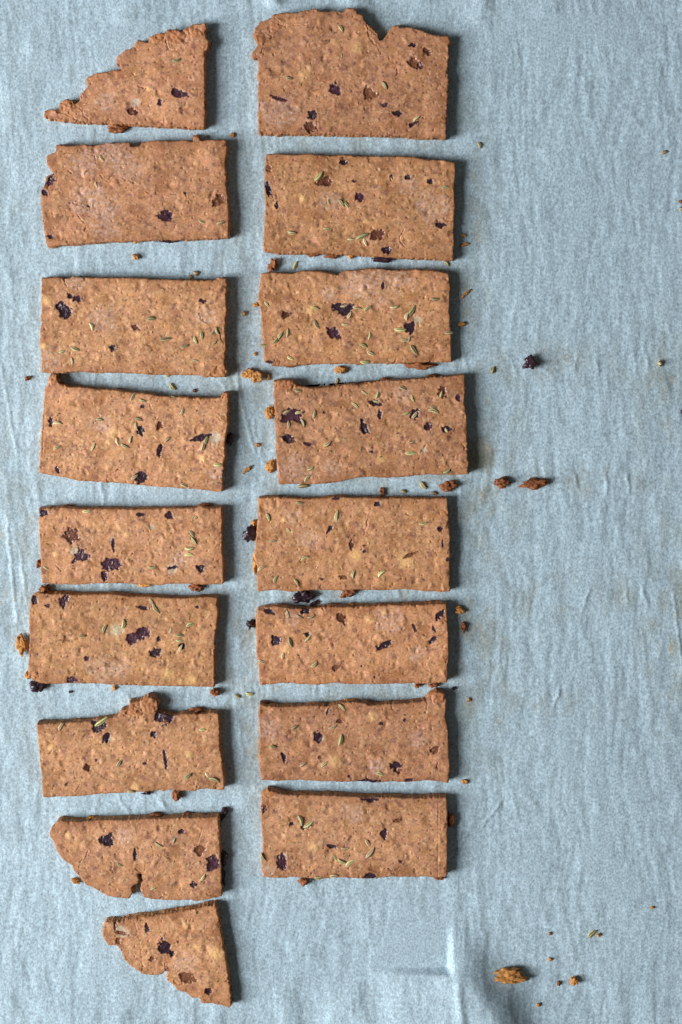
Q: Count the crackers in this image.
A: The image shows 17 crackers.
